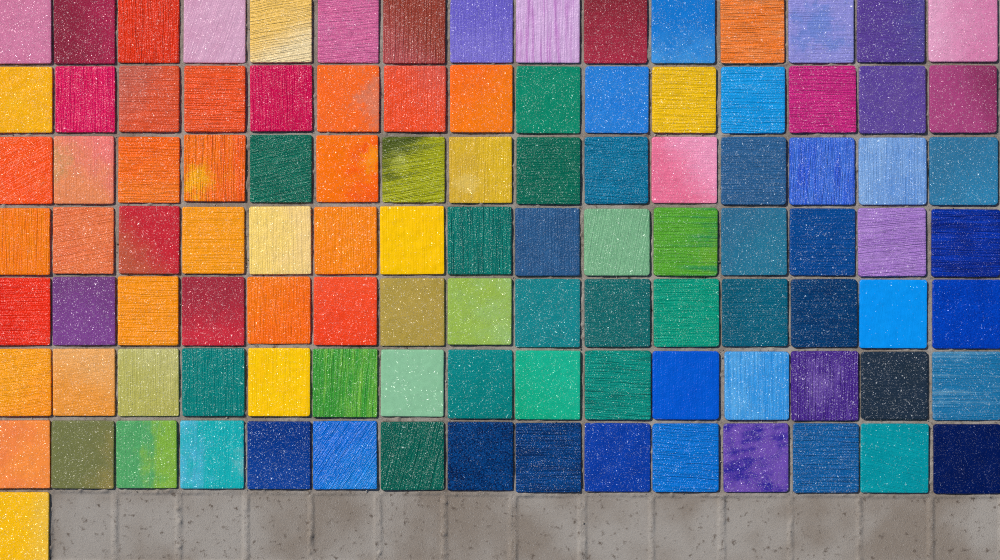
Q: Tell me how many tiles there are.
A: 106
